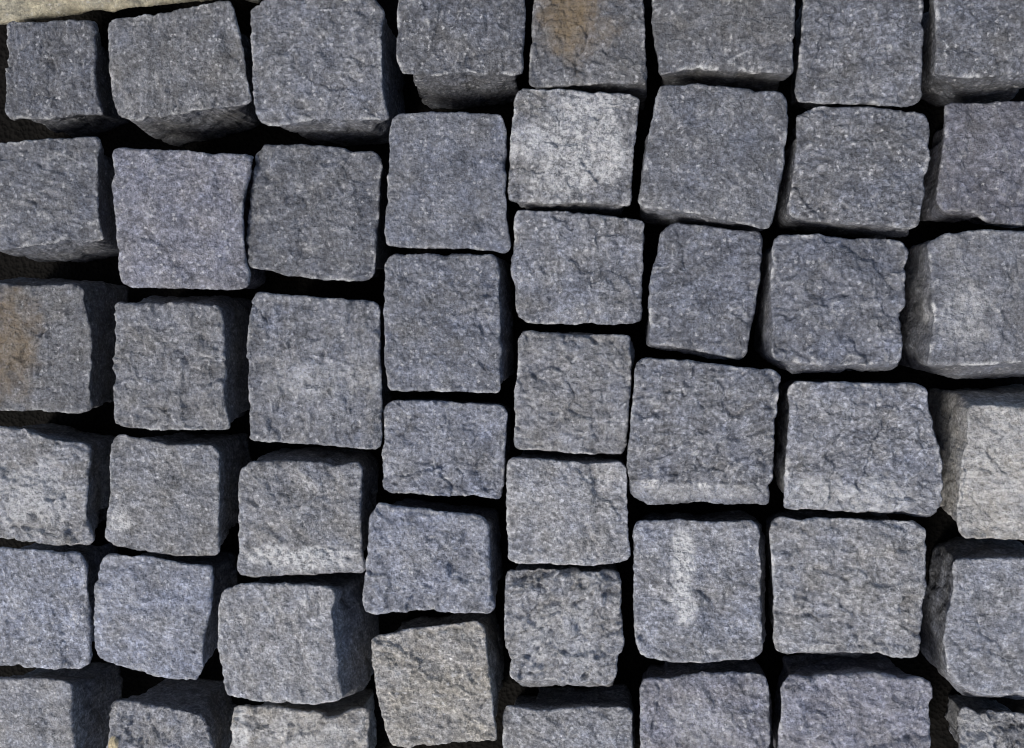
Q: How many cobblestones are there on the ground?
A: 49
